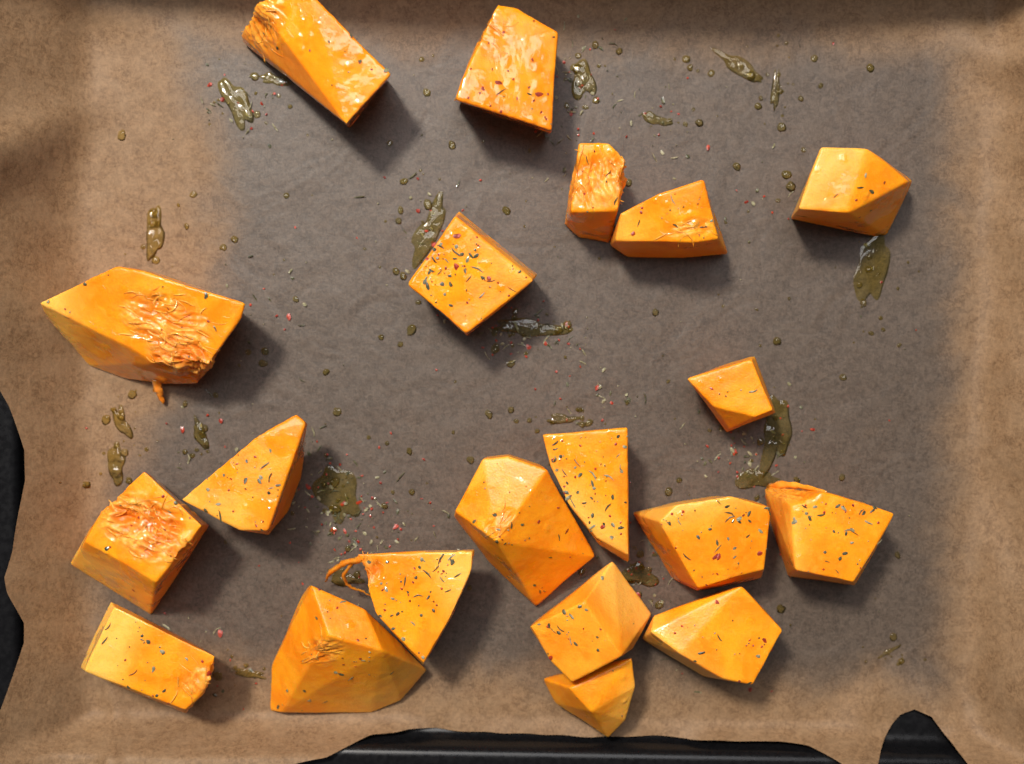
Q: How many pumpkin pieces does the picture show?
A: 20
